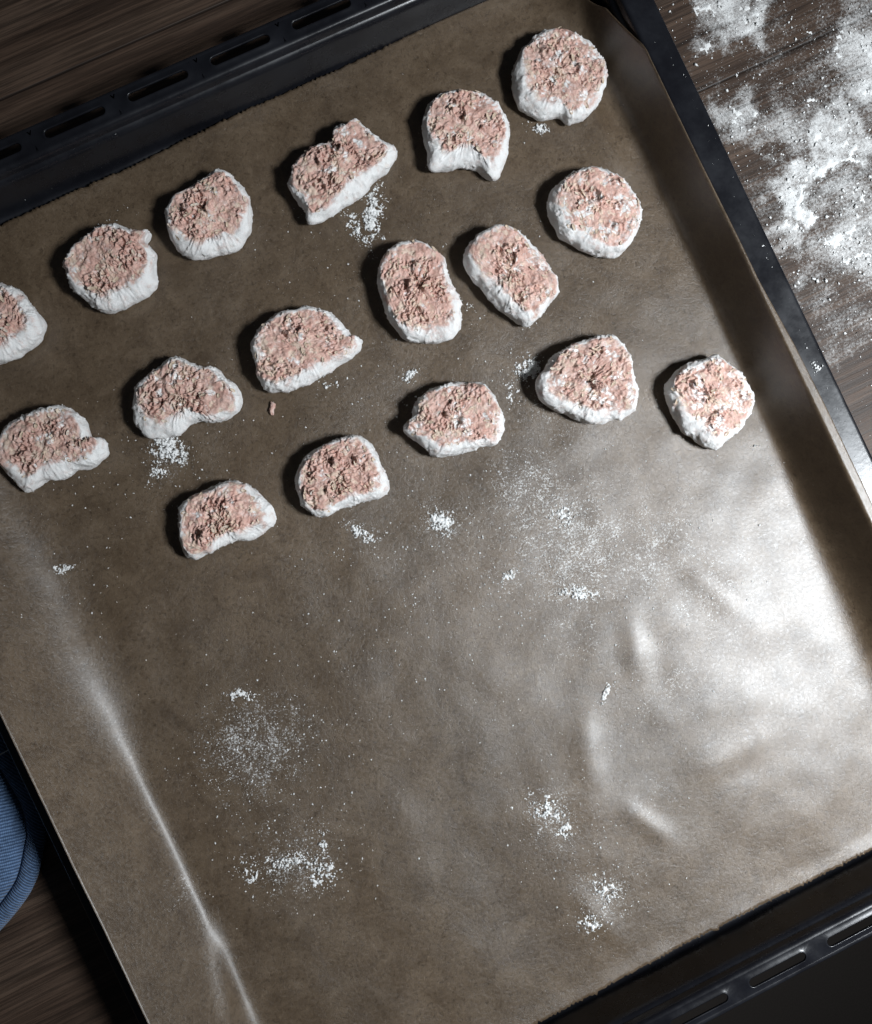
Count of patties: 17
